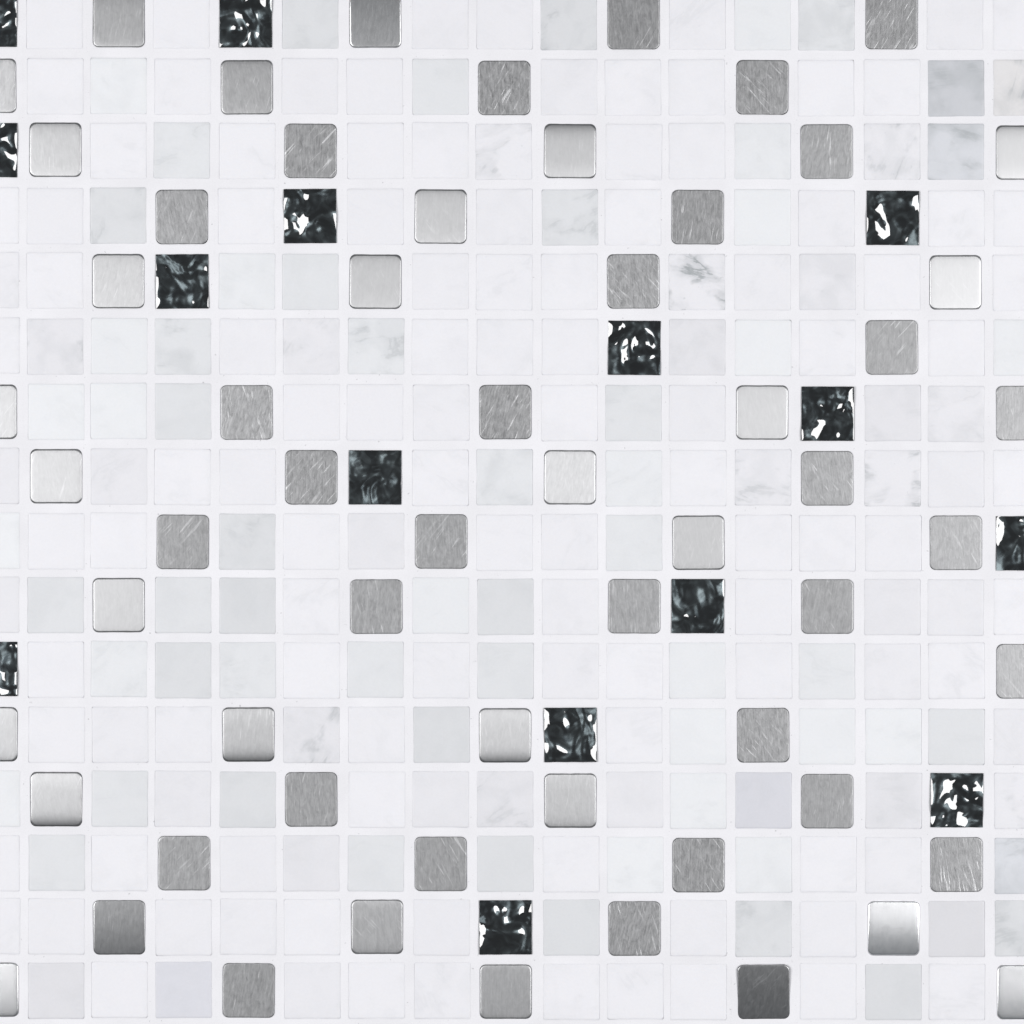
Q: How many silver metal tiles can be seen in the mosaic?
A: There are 60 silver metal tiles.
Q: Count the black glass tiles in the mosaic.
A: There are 15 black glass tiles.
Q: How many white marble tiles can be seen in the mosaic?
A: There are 197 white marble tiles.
